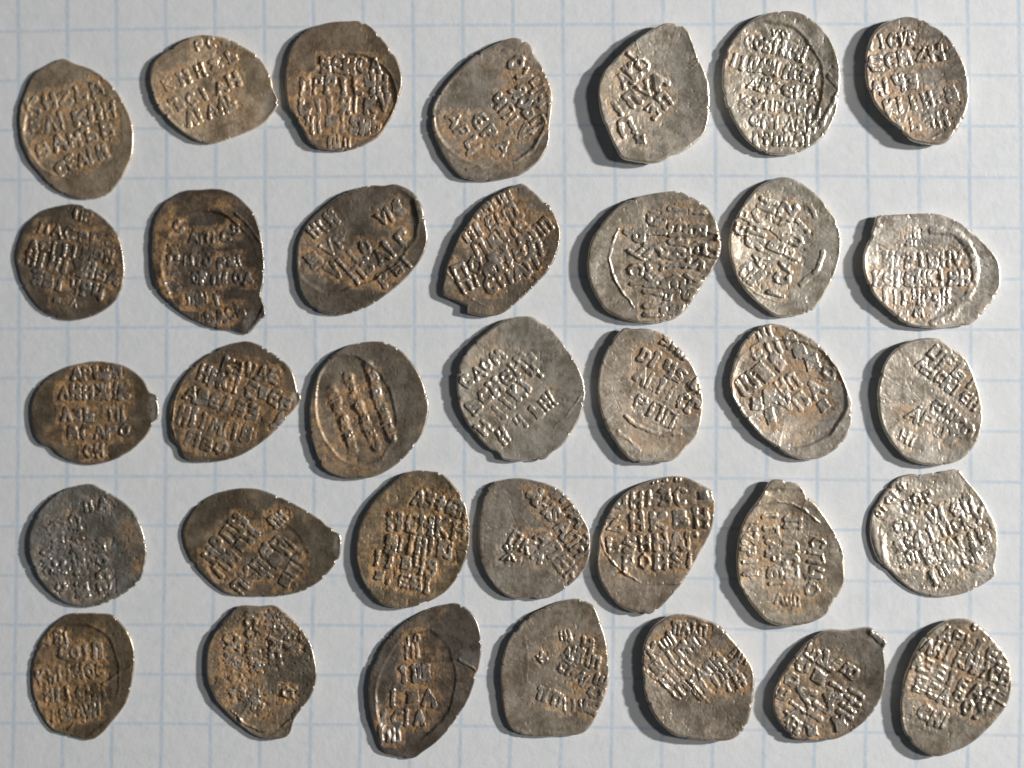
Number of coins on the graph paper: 35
